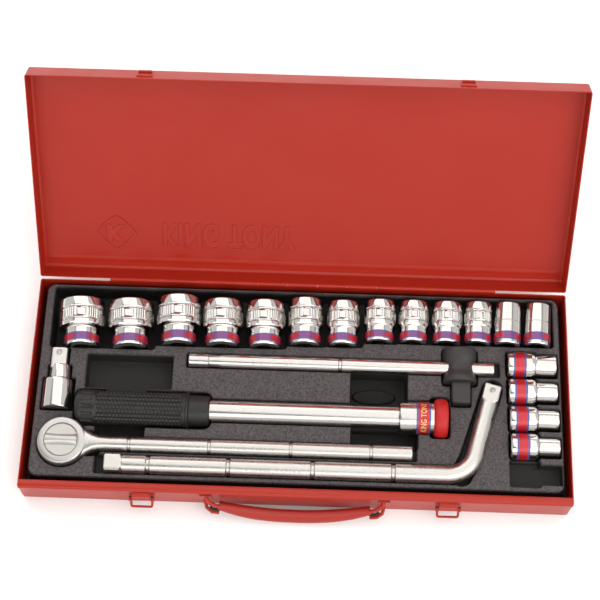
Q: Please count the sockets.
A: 17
